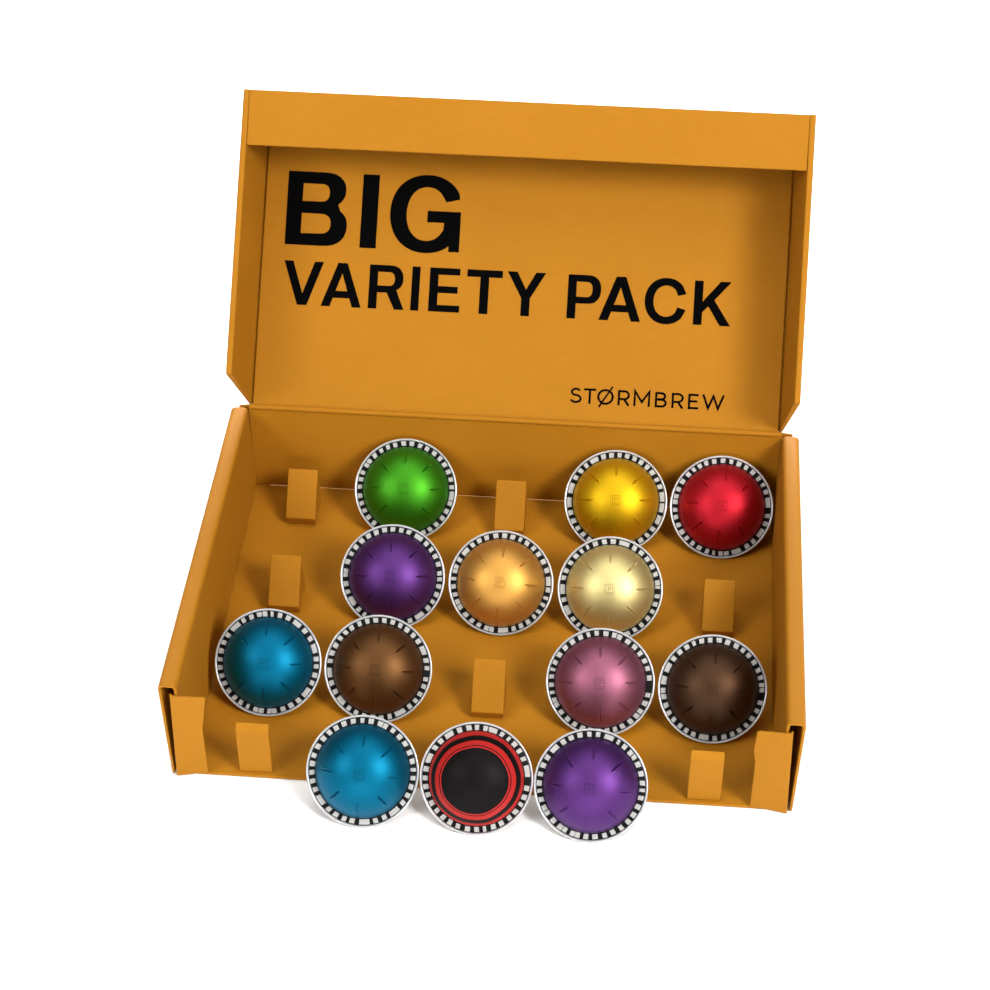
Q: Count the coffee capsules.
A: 13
